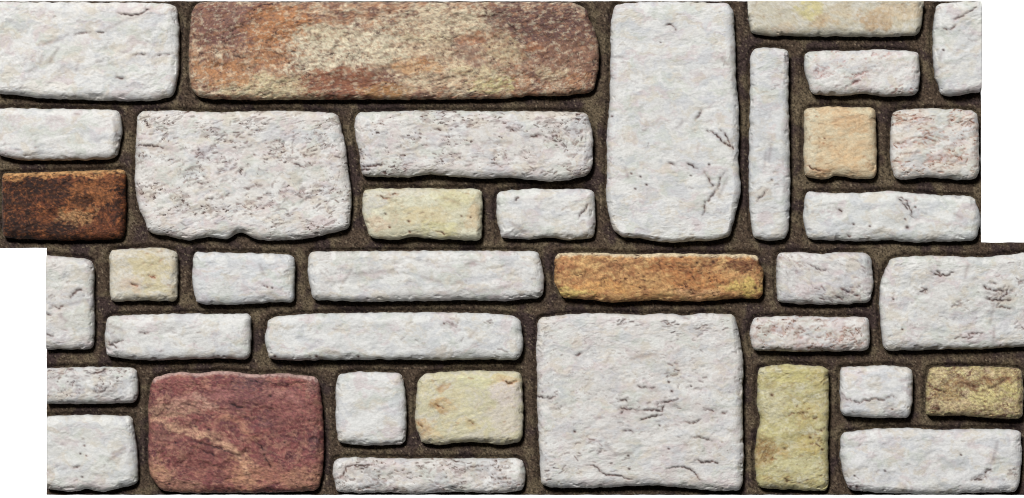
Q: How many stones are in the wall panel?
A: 37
